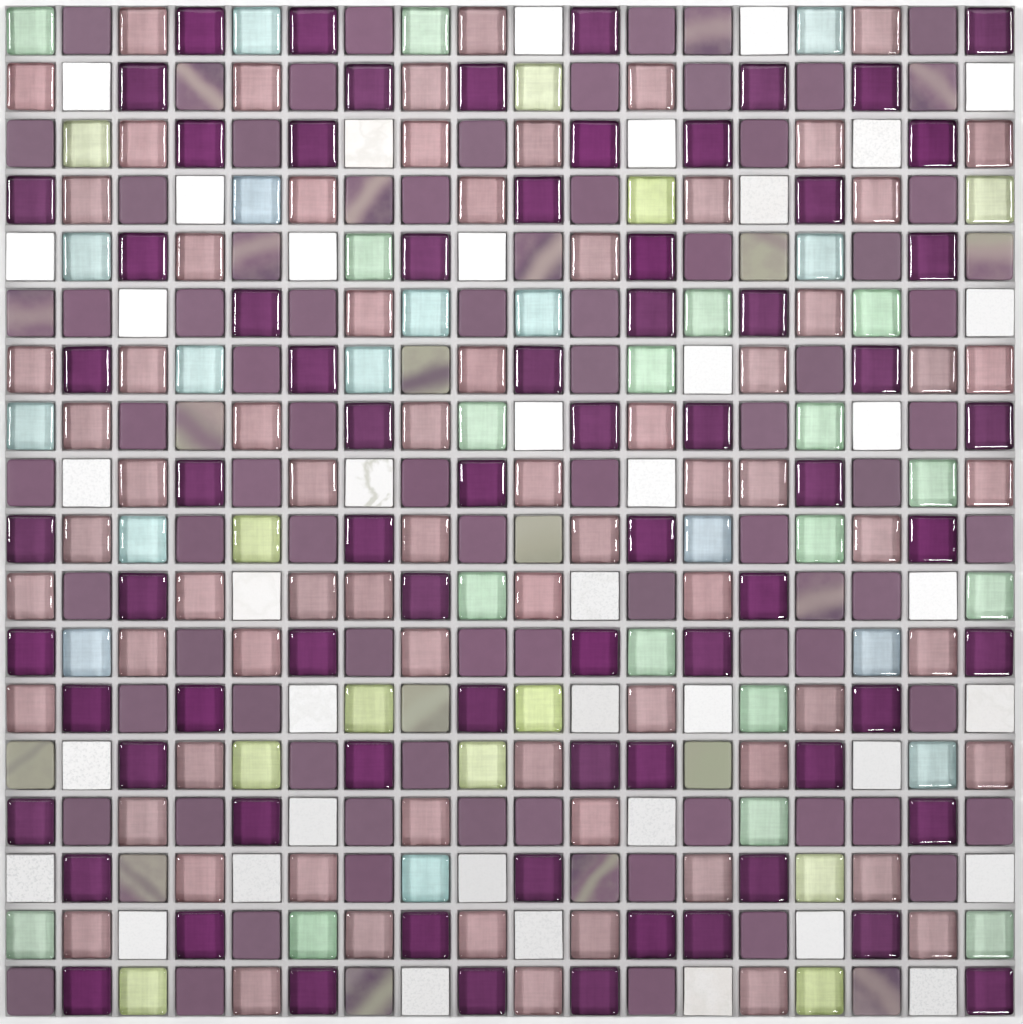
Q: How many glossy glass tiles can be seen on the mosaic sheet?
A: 191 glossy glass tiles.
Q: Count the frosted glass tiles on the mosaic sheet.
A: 92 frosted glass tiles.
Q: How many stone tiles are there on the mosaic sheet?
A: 41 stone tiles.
